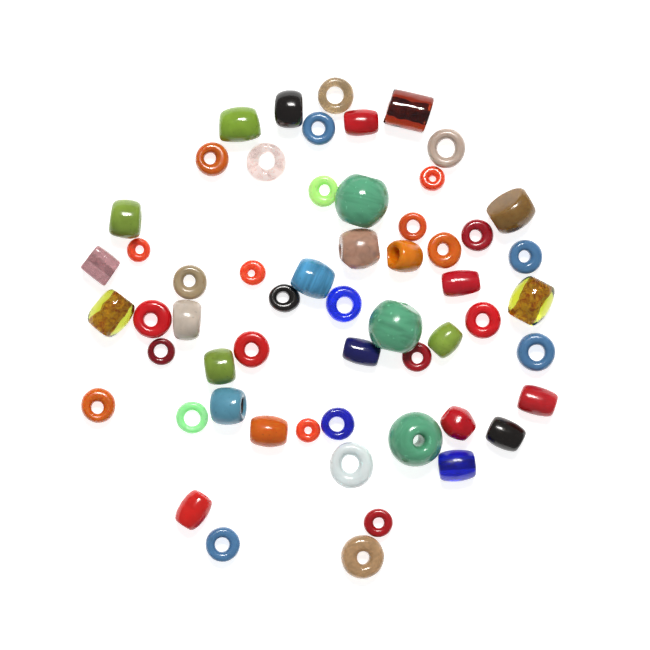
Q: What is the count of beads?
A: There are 57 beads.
